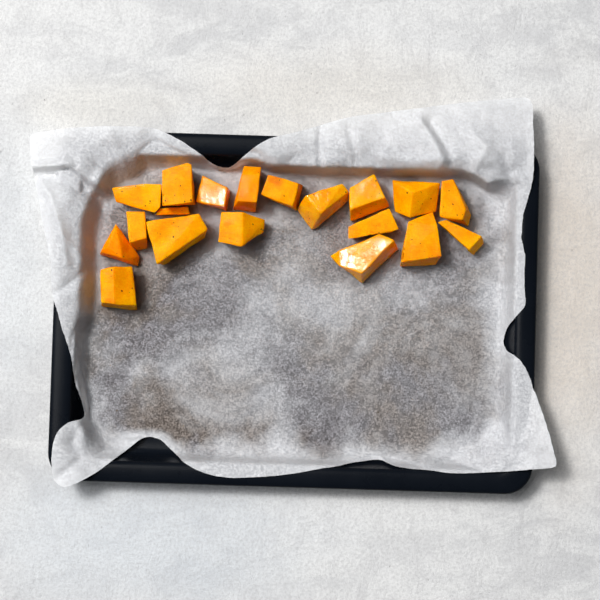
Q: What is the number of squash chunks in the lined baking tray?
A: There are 19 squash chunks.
